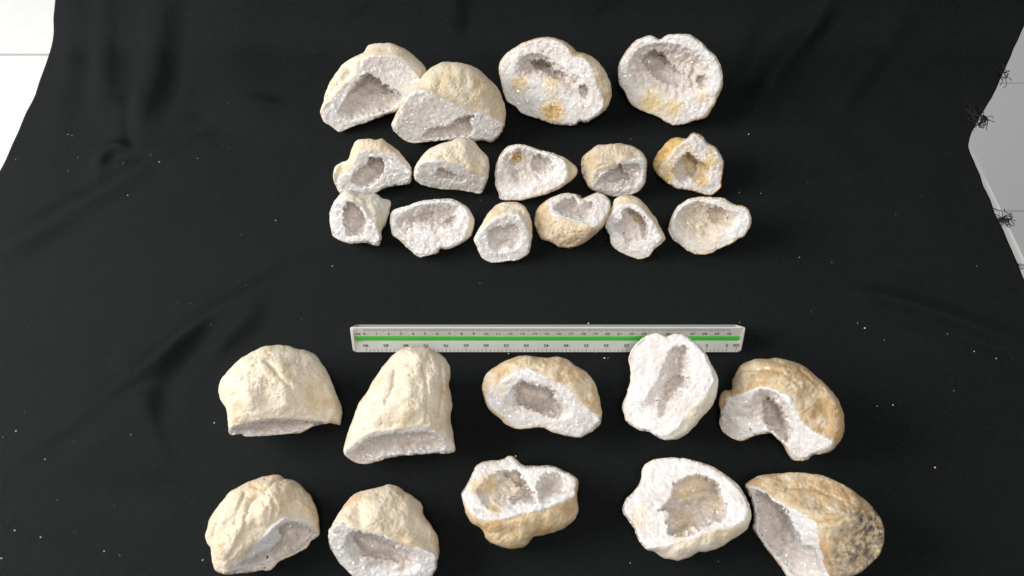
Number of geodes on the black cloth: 25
